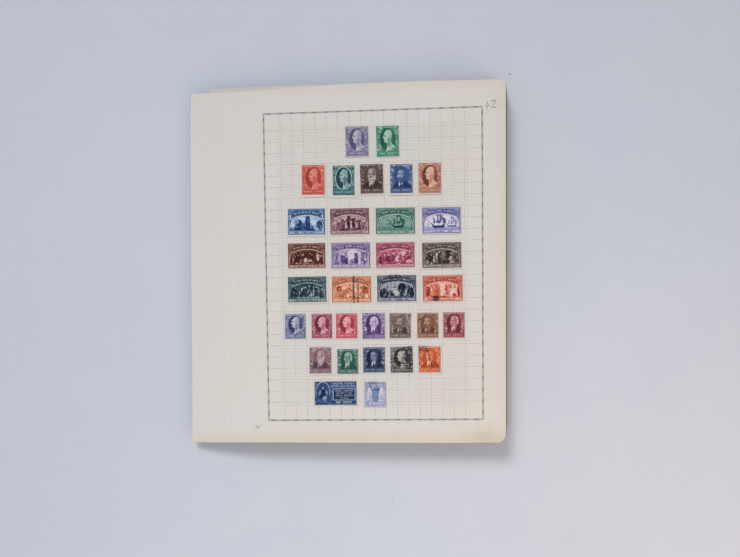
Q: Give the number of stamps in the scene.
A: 33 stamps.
